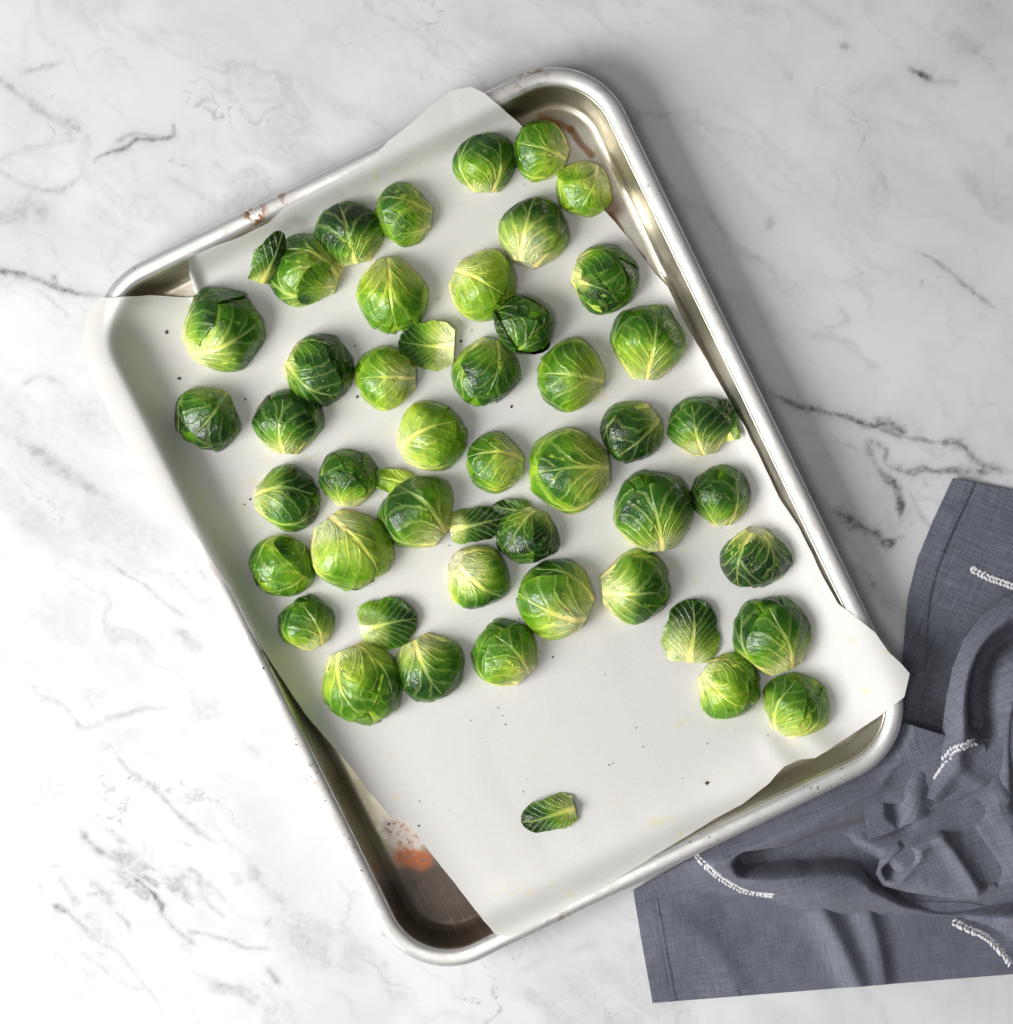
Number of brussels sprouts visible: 43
